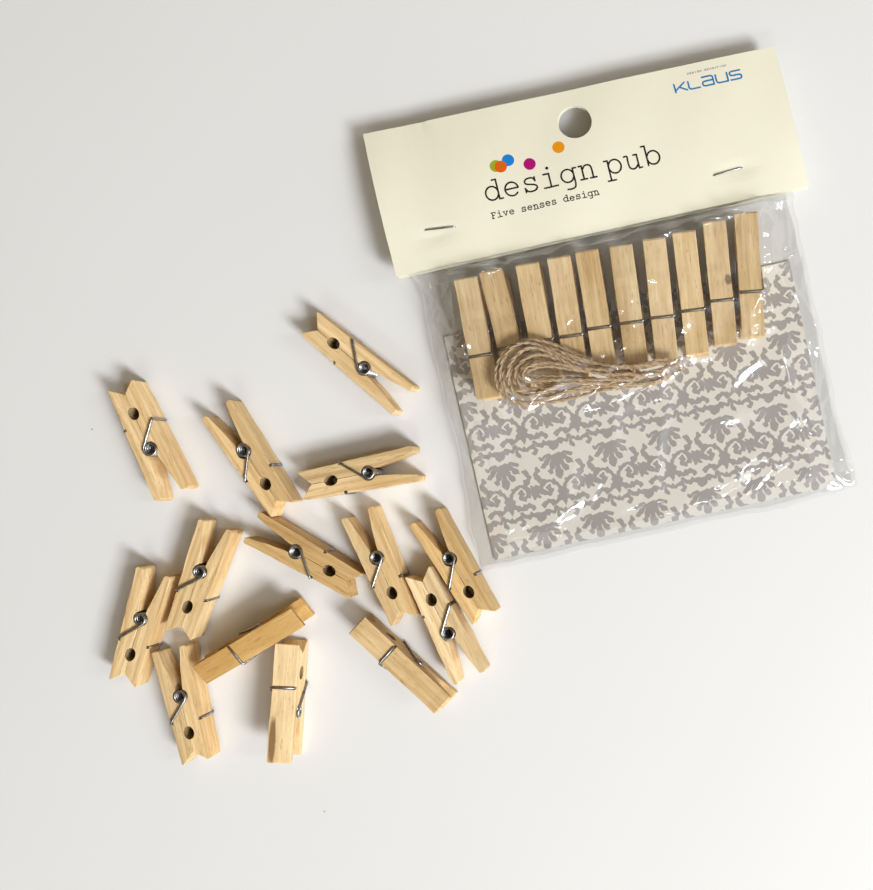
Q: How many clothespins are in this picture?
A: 24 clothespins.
